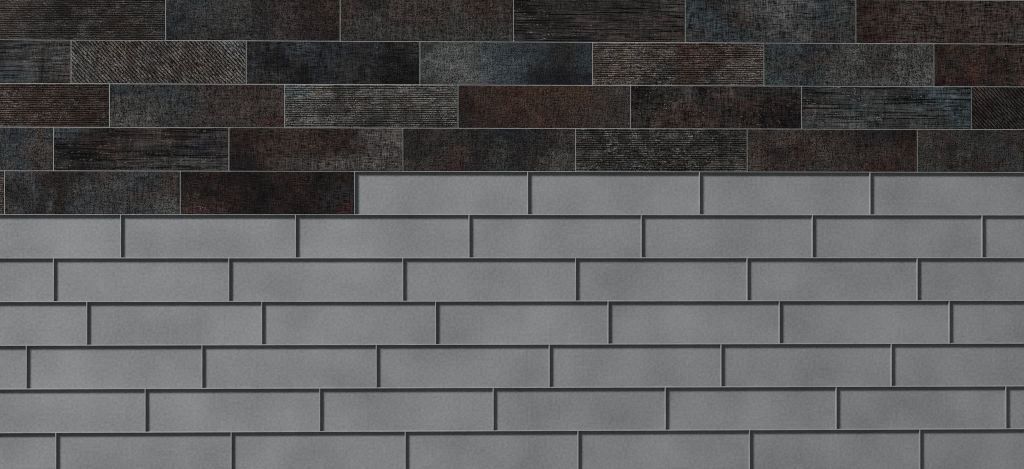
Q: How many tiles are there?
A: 30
